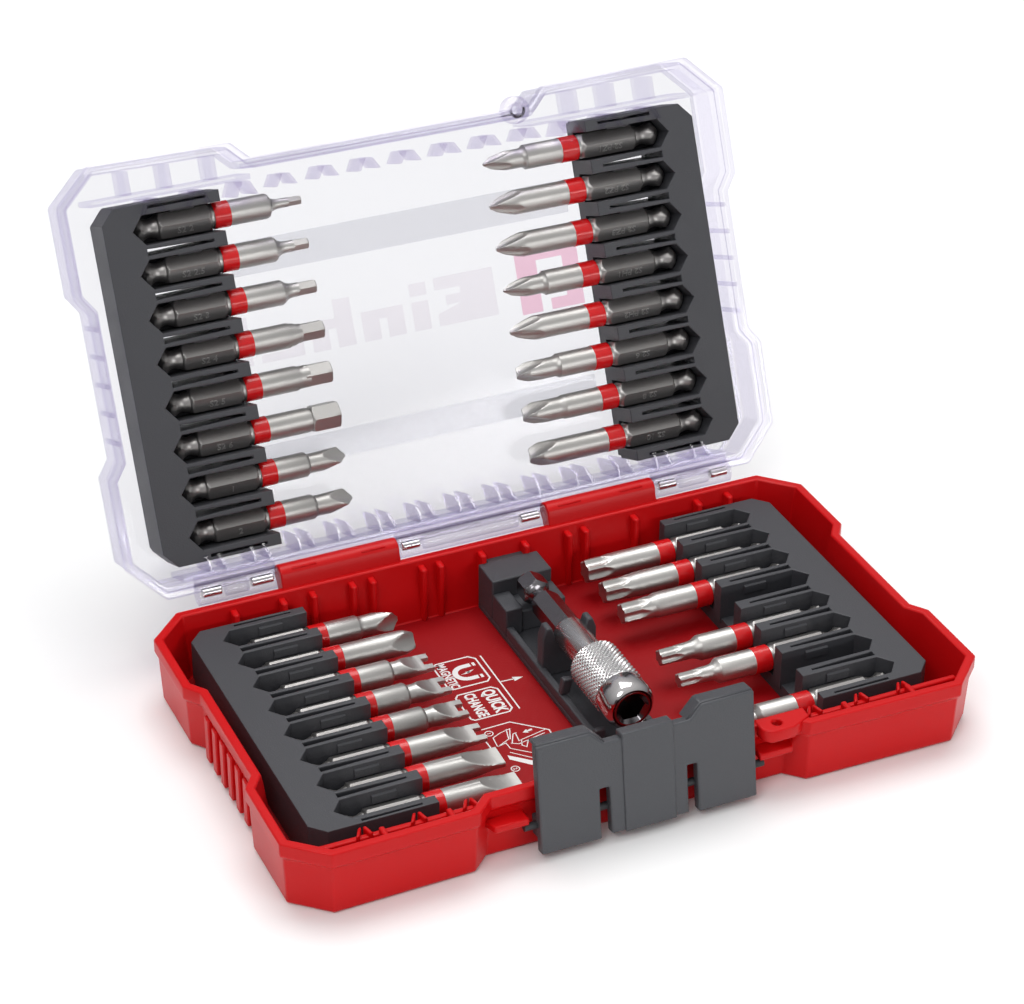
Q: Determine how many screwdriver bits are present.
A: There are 30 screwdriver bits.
